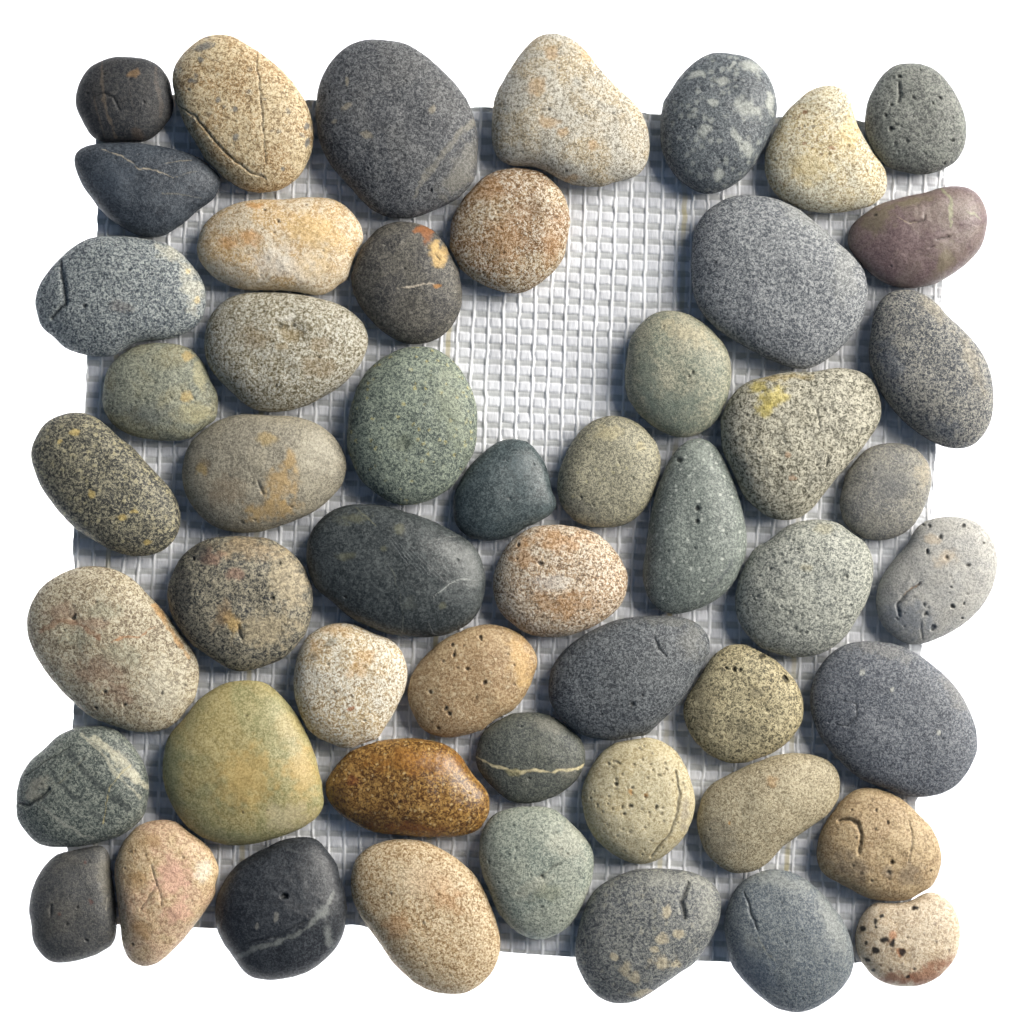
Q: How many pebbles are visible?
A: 52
